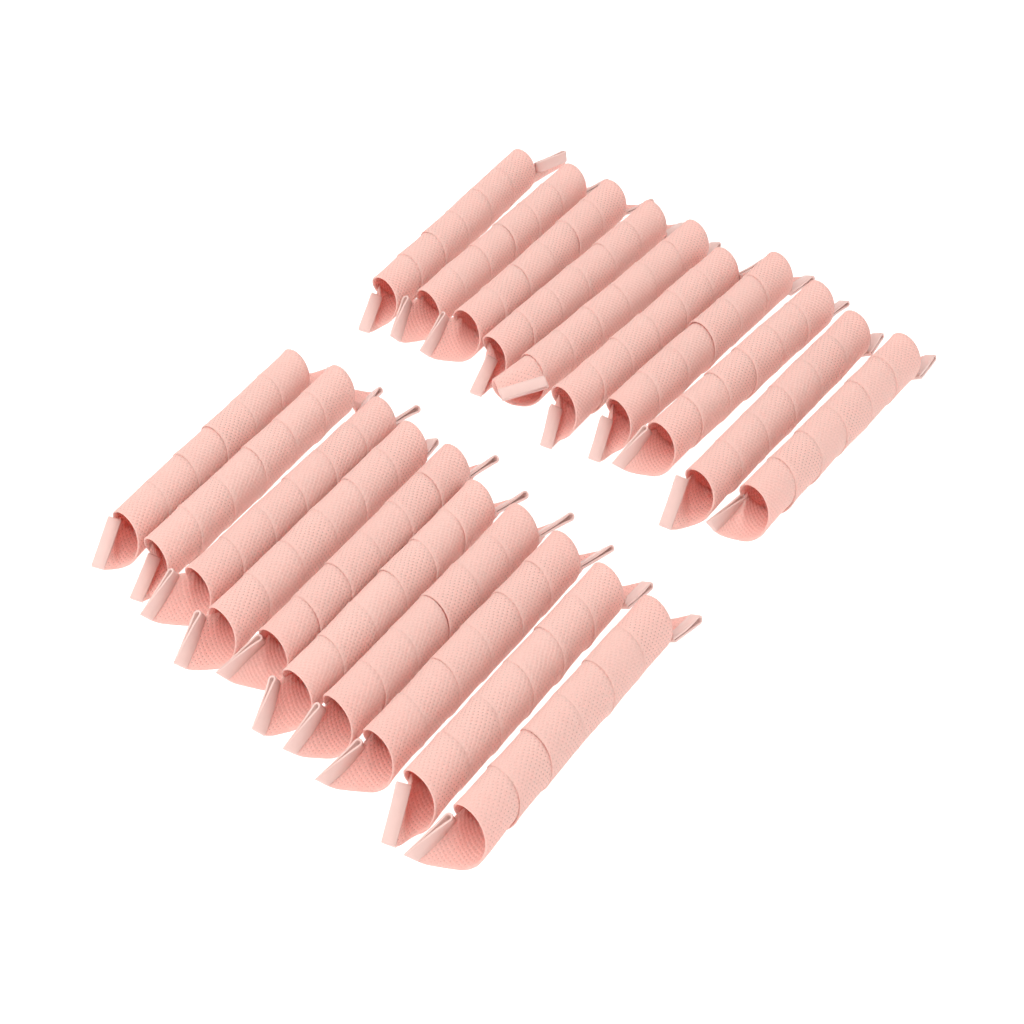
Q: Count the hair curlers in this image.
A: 20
